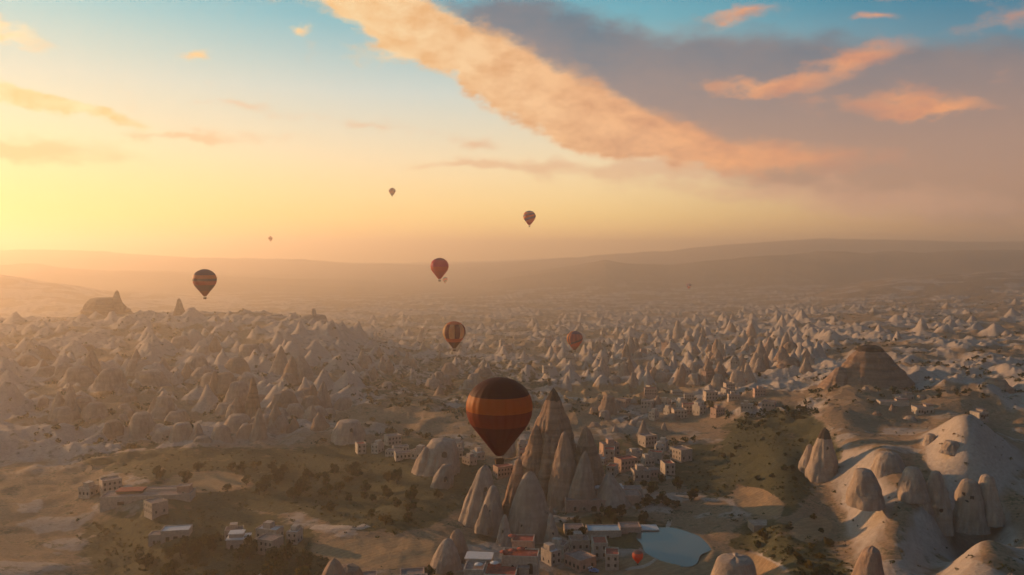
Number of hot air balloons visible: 11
